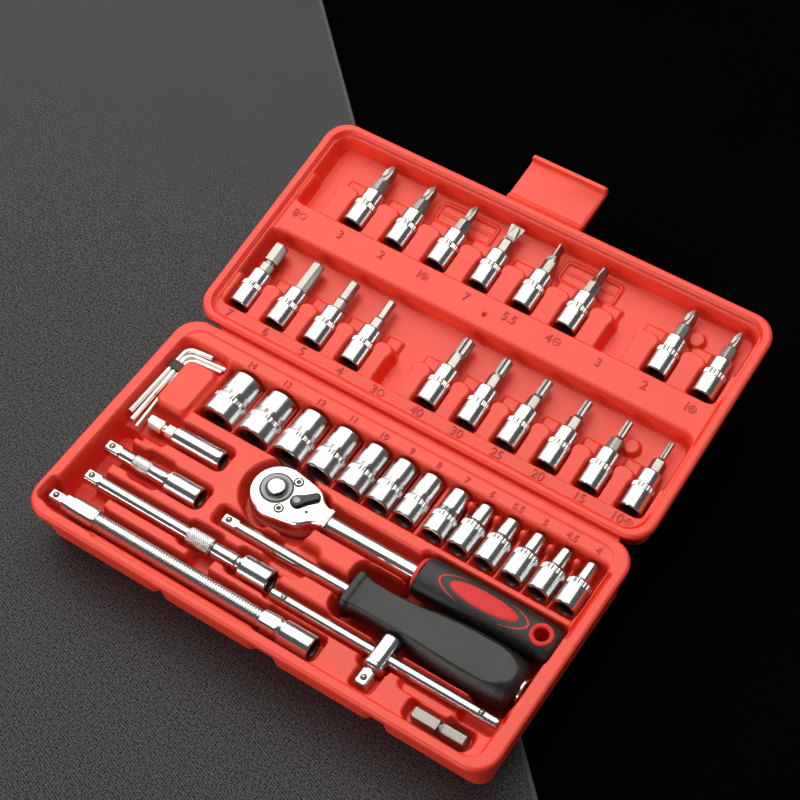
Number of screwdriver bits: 18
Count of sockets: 13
